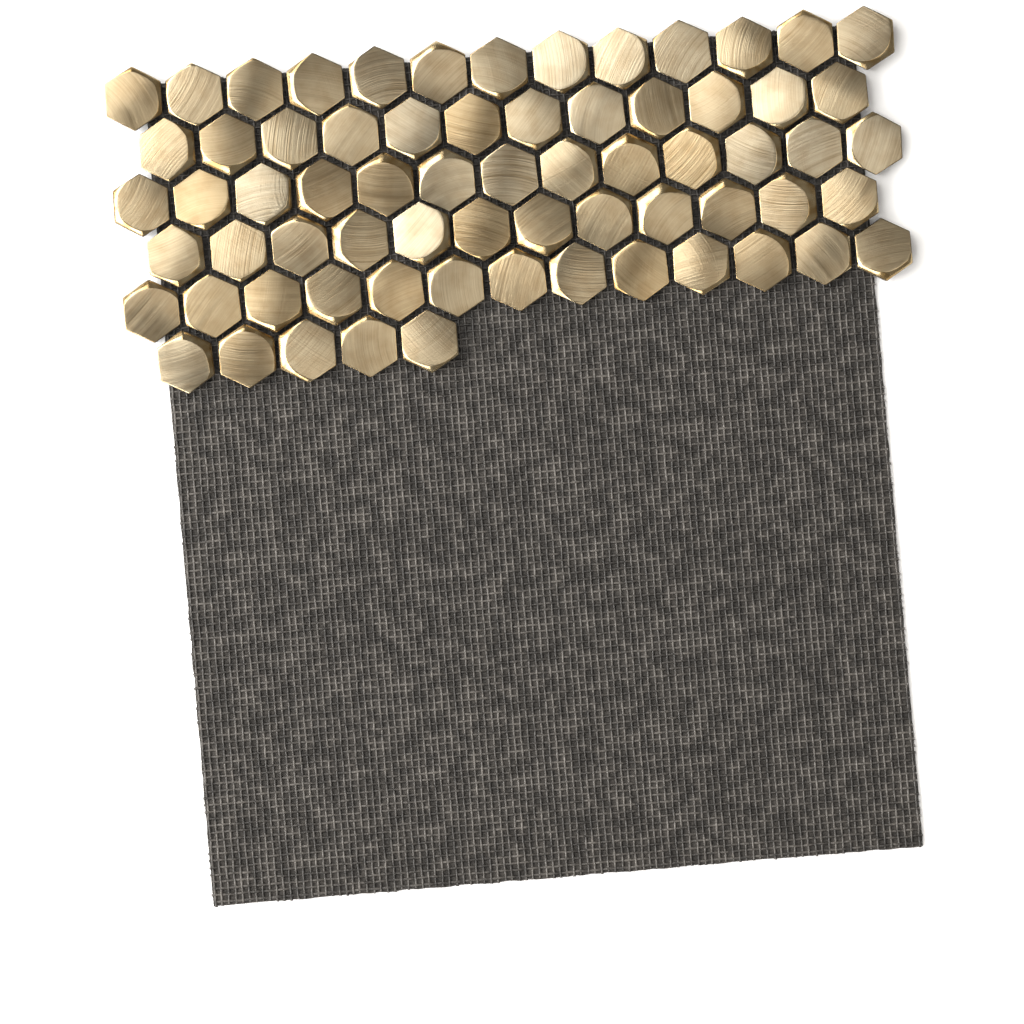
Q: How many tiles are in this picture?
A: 68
